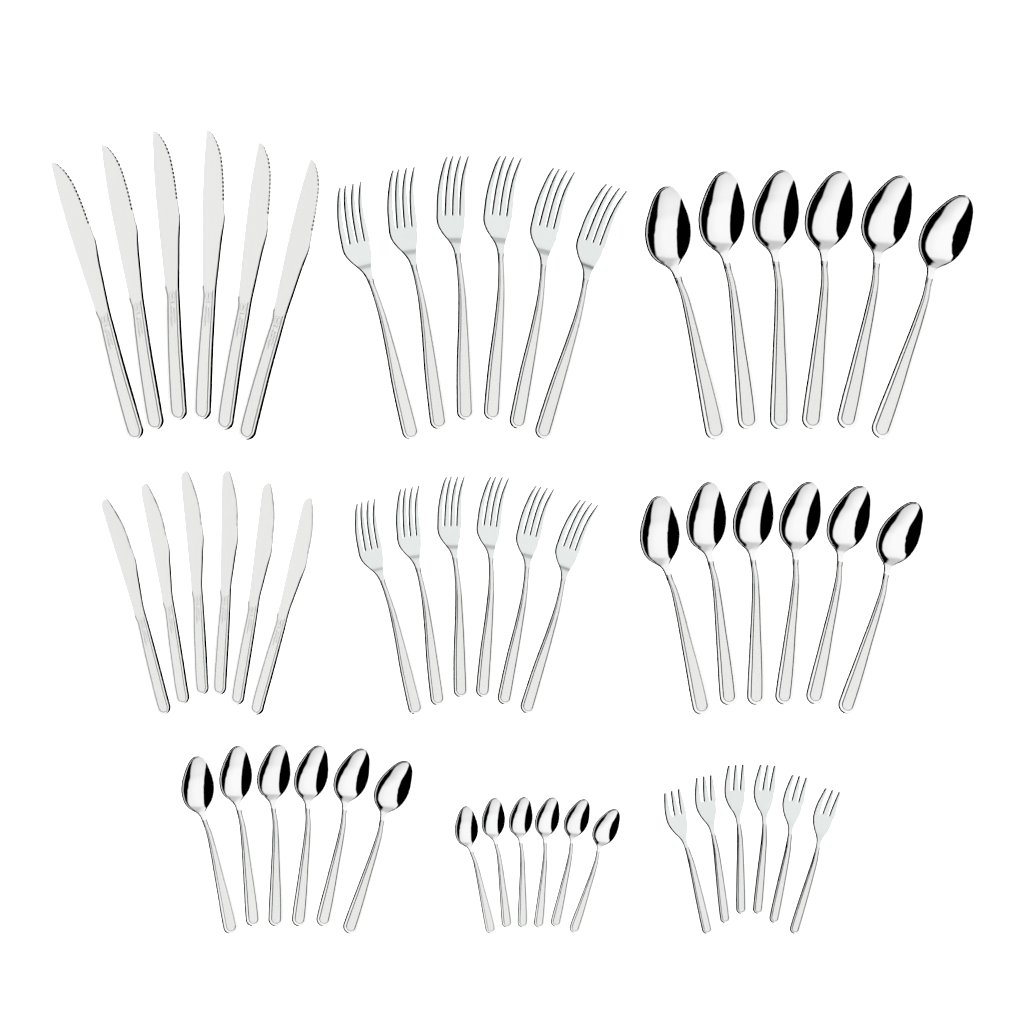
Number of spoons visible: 24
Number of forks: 18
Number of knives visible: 12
